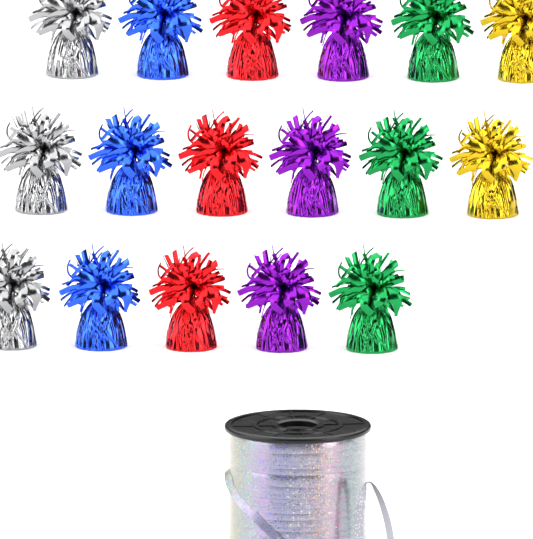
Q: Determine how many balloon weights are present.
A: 17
